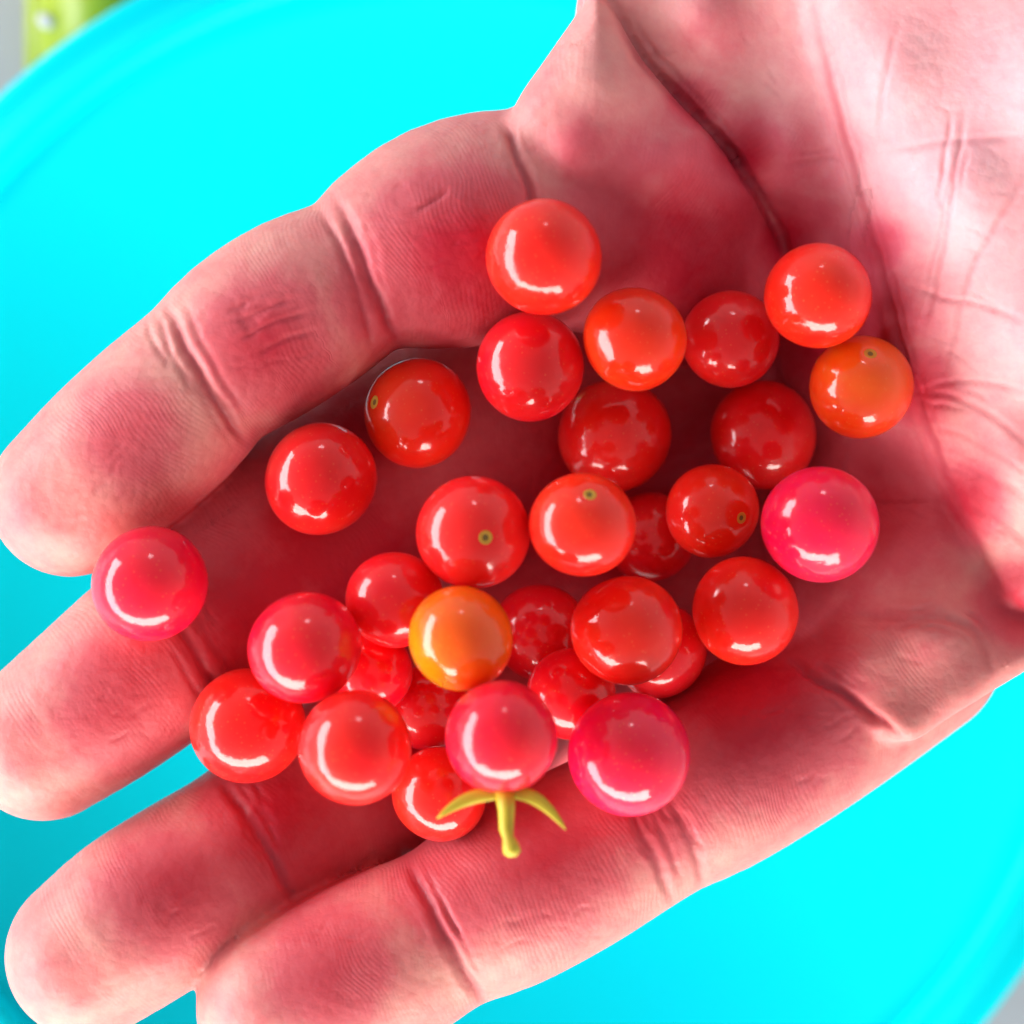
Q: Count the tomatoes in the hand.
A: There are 31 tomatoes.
